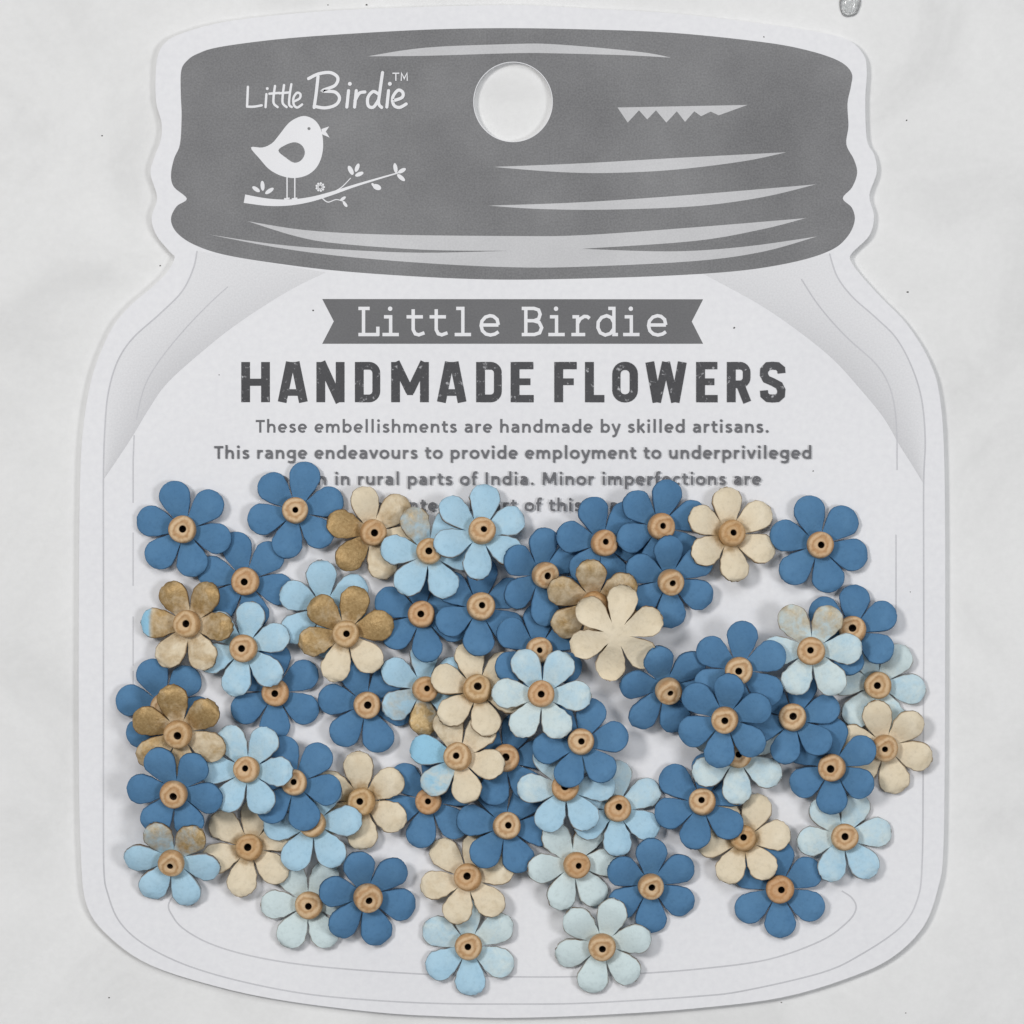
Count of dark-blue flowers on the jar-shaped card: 30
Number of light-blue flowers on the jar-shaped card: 19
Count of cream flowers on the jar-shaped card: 14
